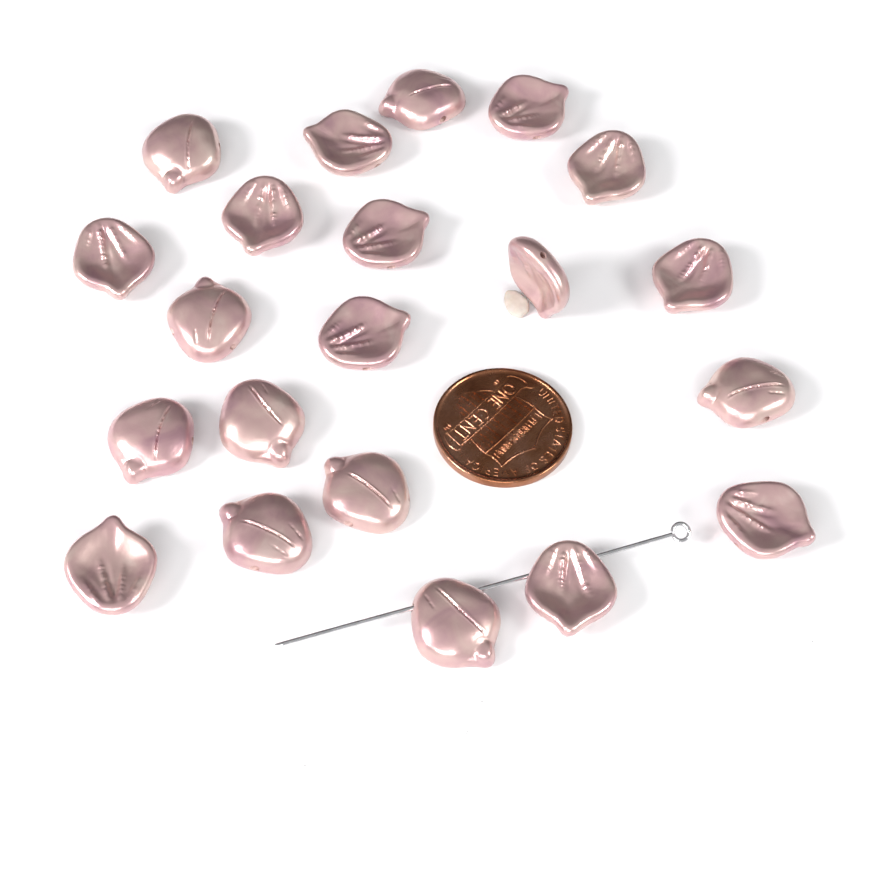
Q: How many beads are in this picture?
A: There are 21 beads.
